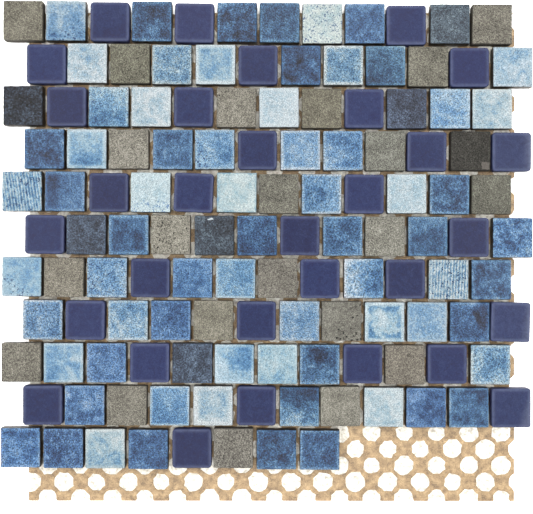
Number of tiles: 128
